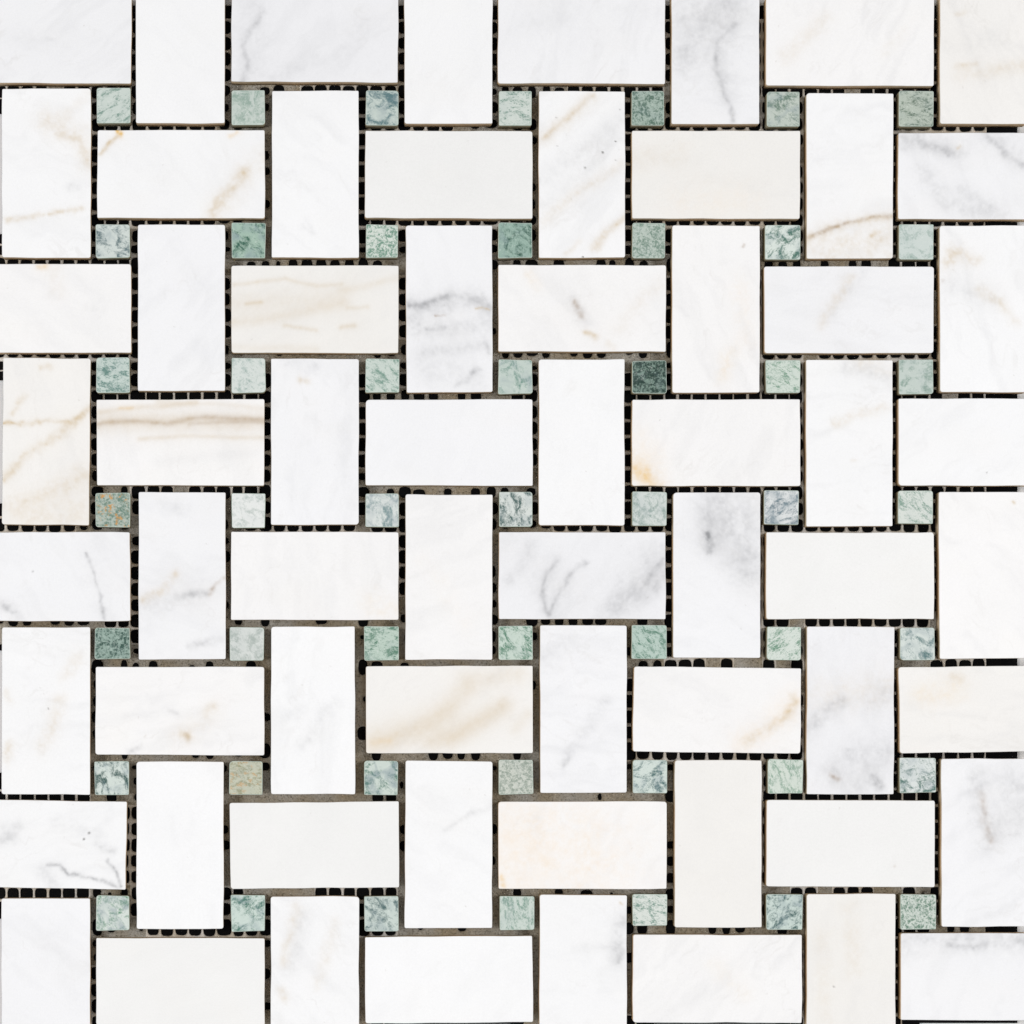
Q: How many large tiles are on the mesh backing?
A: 64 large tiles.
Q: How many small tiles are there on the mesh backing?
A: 49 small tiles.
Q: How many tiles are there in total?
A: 113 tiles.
